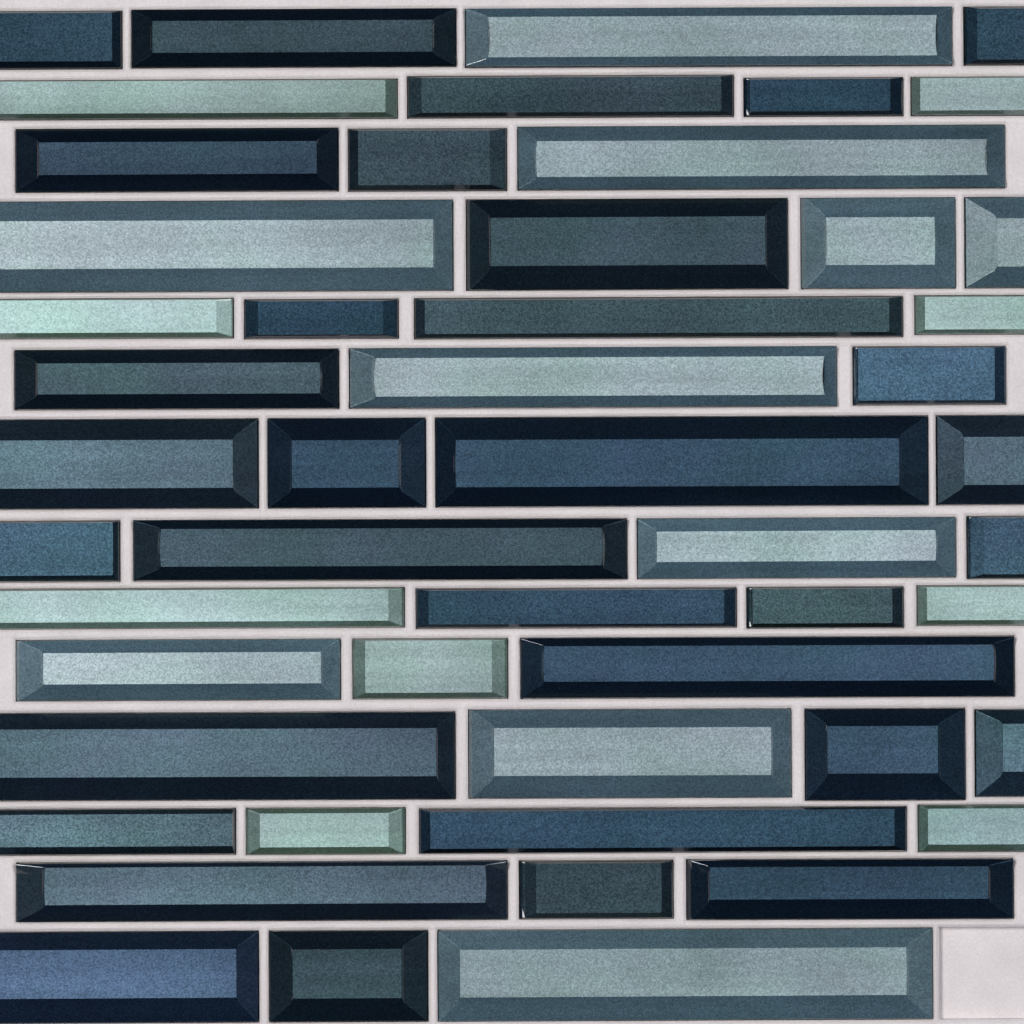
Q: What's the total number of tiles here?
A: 51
